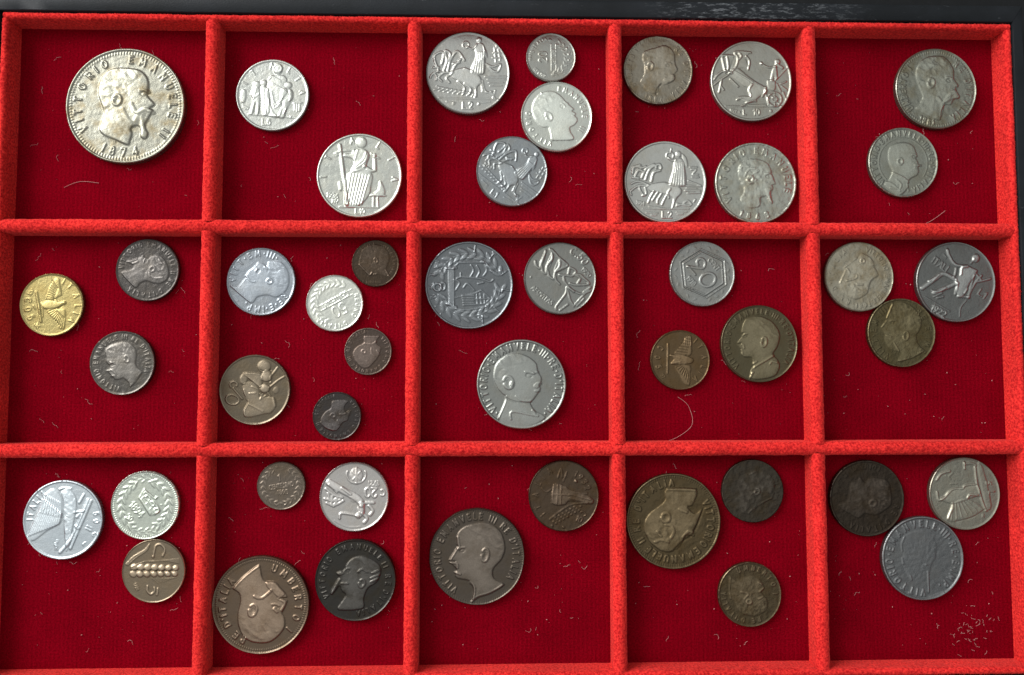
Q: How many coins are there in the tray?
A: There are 46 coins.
